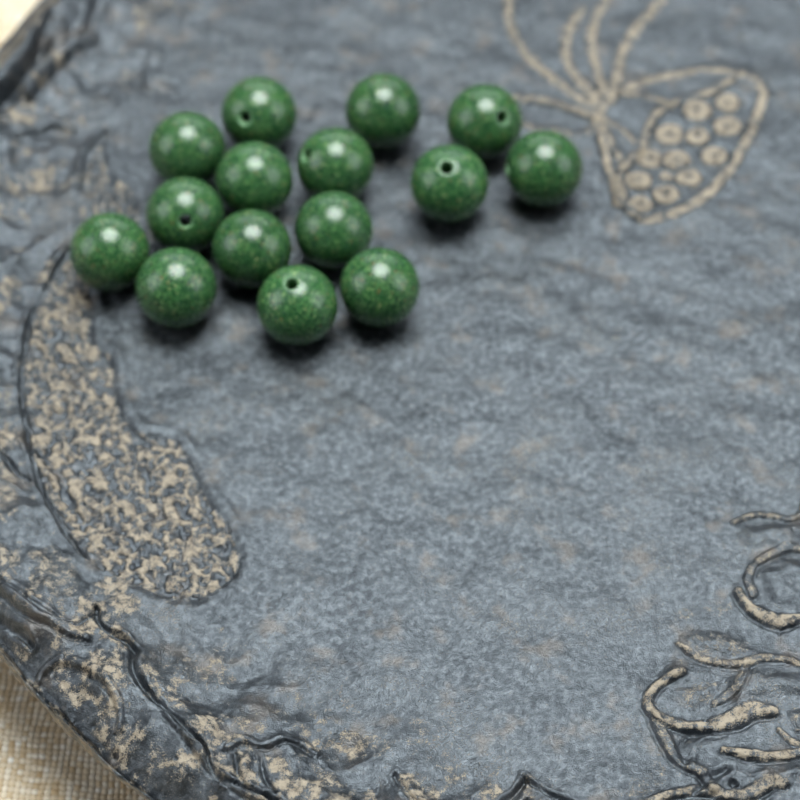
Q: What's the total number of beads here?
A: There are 15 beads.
